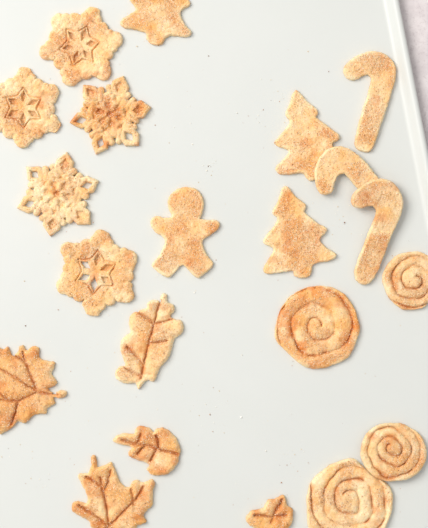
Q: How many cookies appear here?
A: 21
